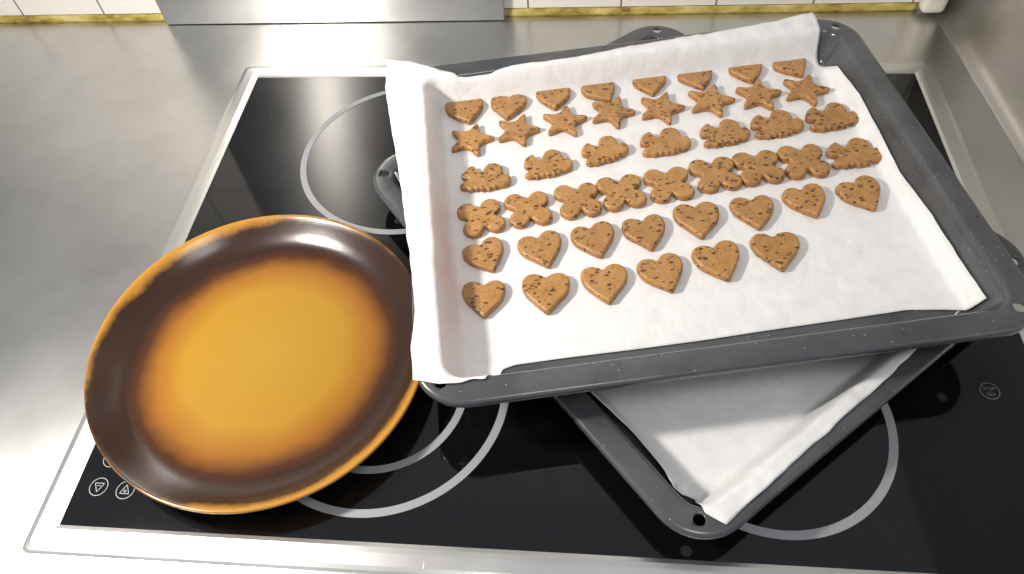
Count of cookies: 46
